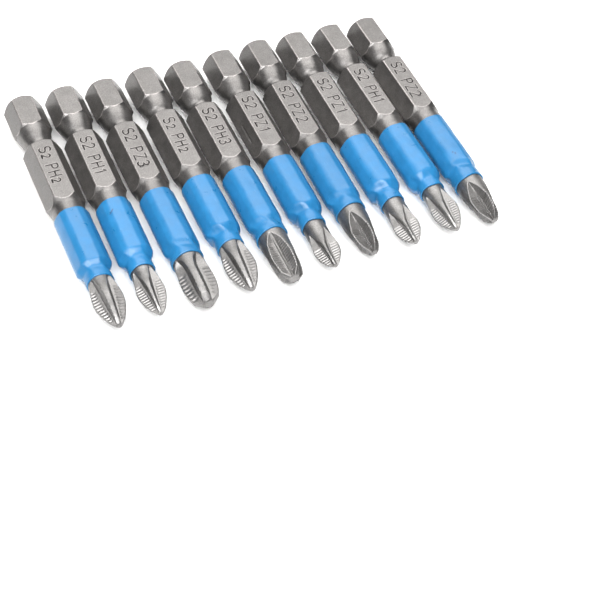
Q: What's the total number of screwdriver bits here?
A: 10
